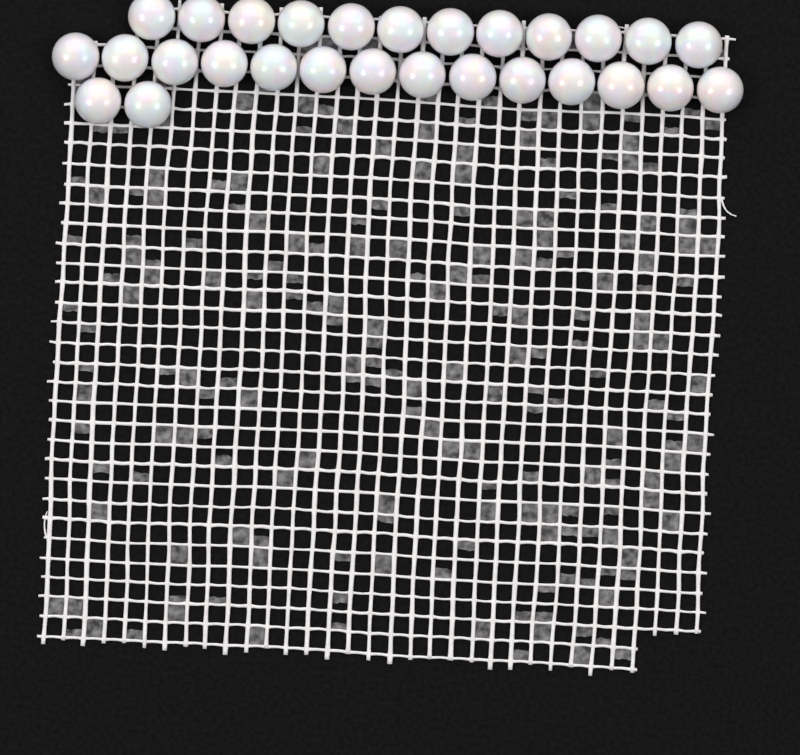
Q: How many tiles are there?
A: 28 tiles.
